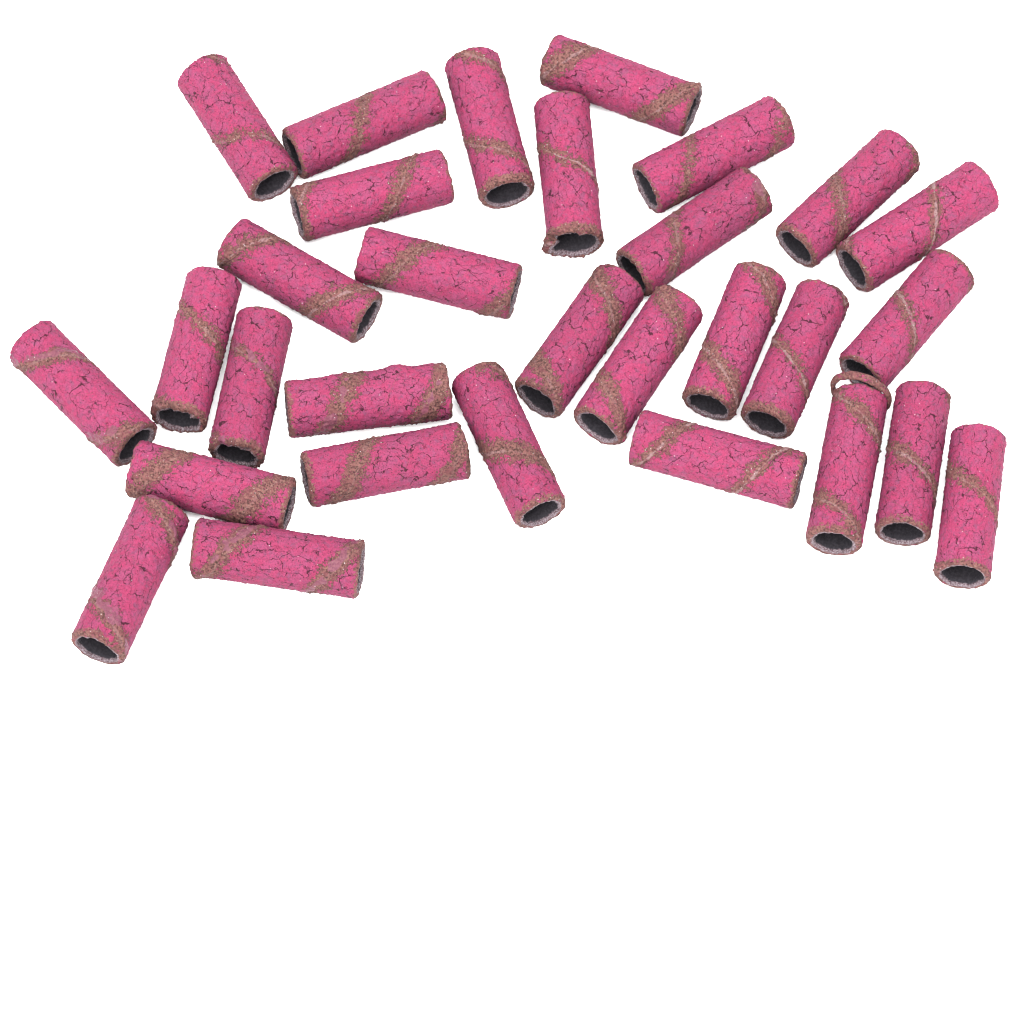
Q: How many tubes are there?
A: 30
